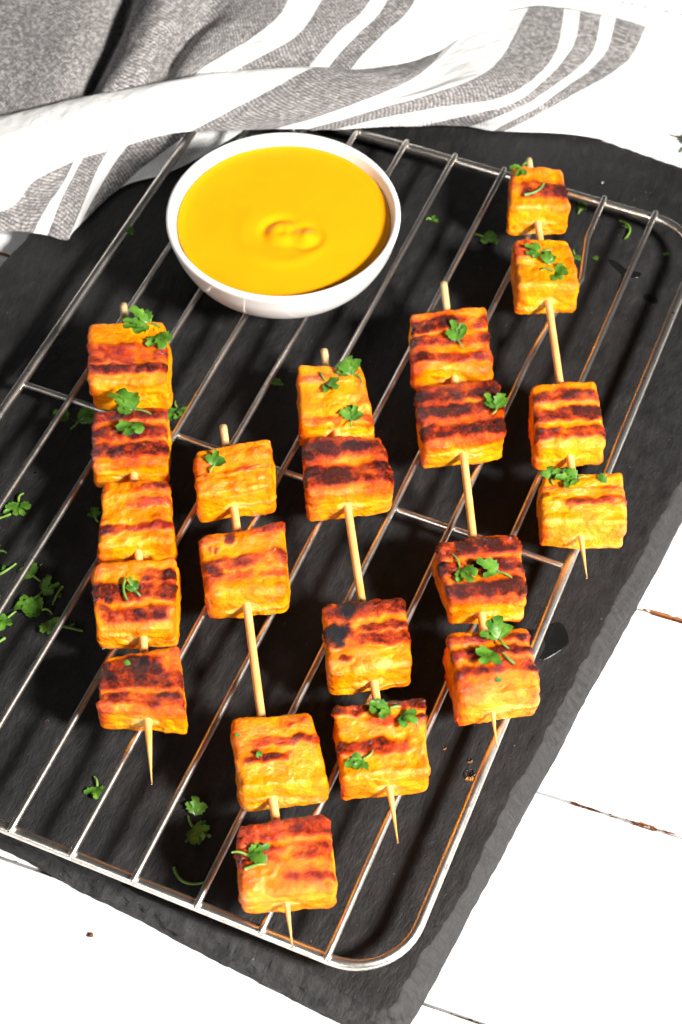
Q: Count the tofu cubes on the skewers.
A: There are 21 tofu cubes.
